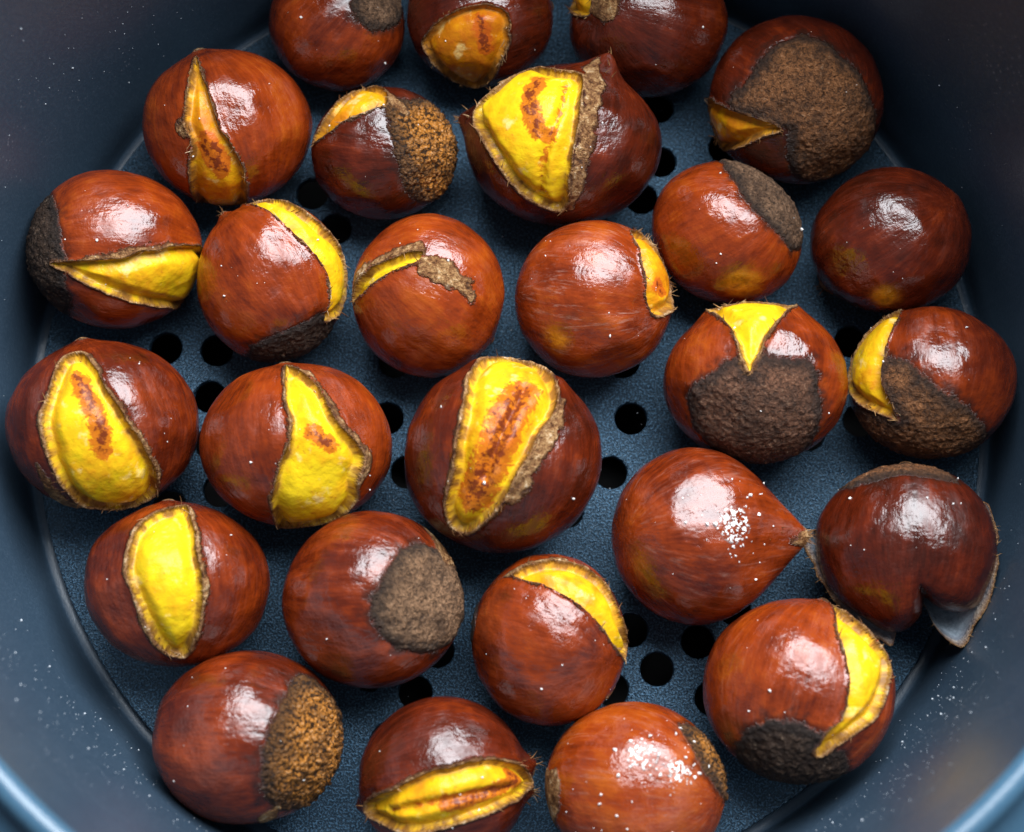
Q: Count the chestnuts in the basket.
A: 27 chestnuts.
